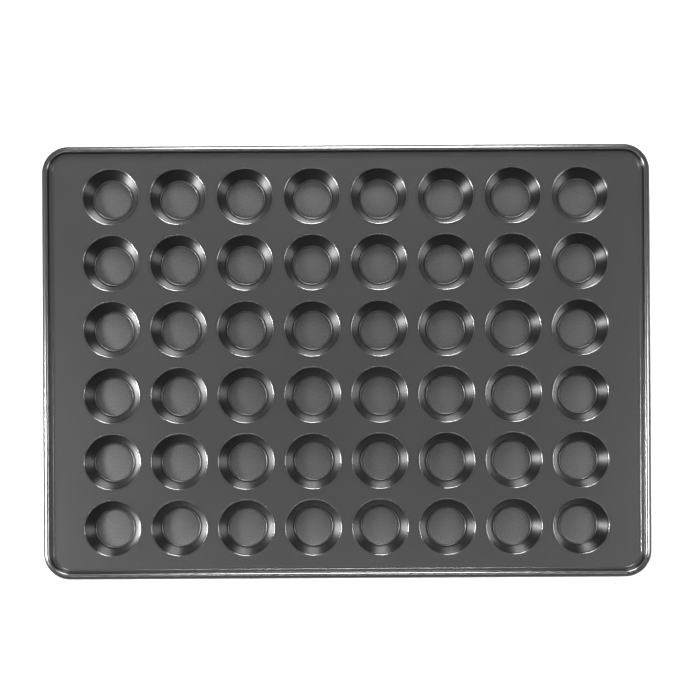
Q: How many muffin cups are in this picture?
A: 48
